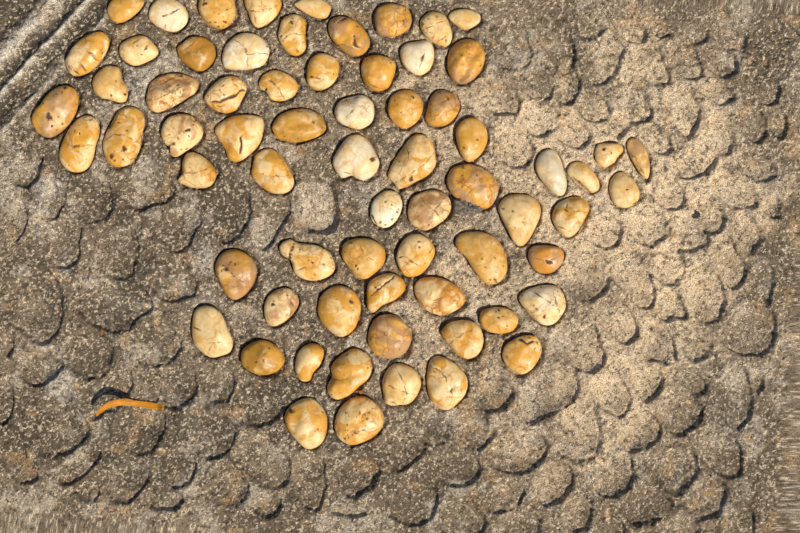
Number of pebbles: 69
